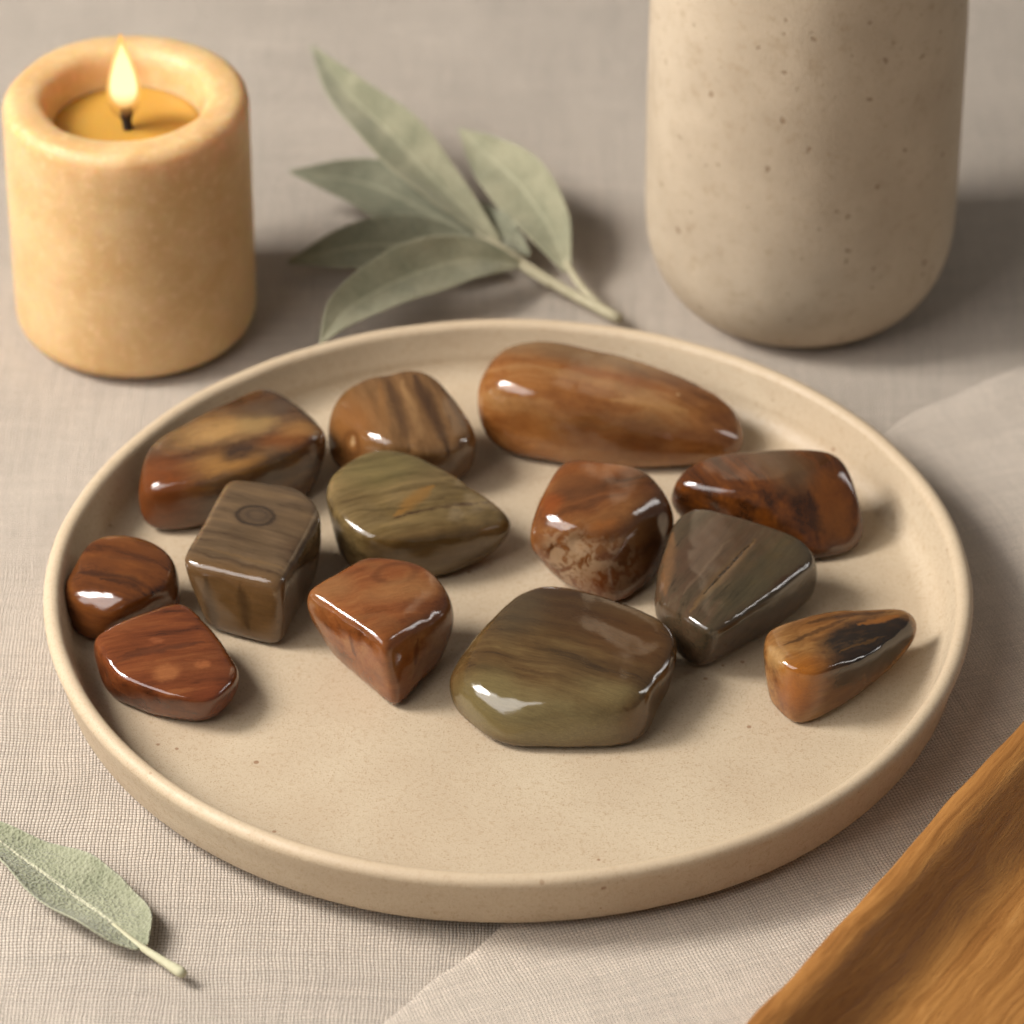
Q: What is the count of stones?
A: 13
